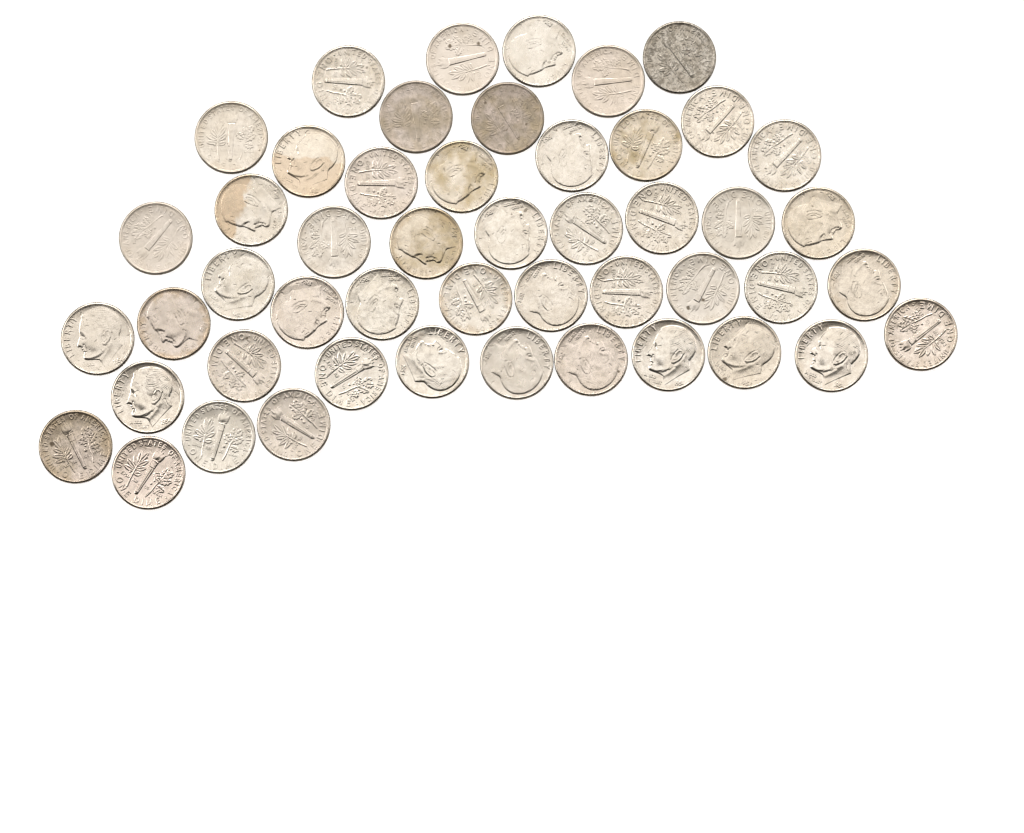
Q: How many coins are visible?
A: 49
